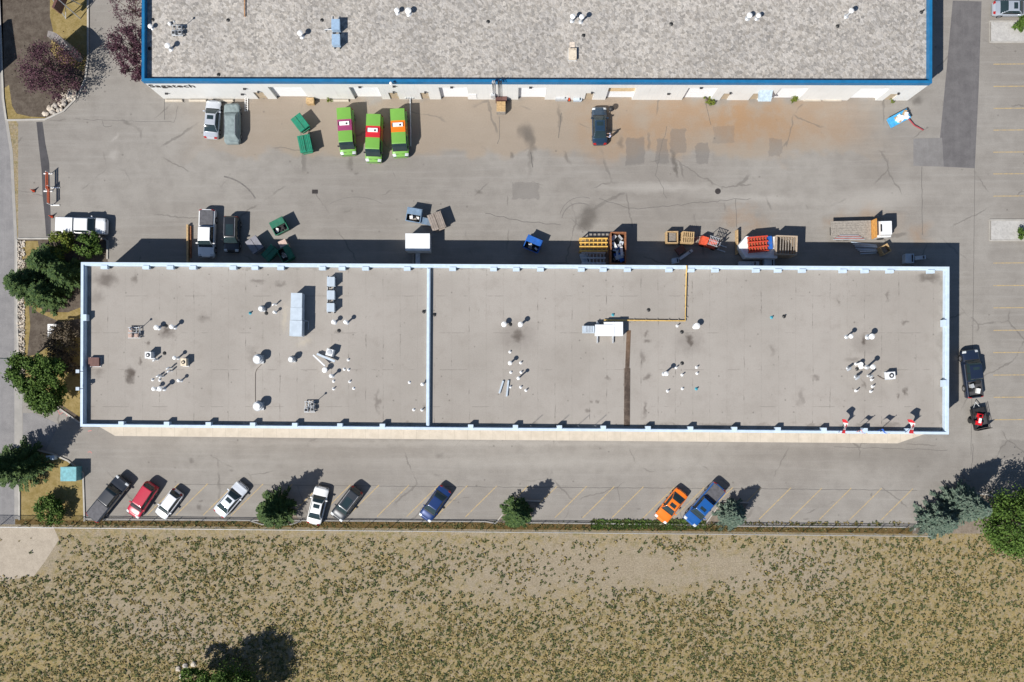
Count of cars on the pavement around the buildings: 12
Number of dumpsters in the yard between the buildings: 9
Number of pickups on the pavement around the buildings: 5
